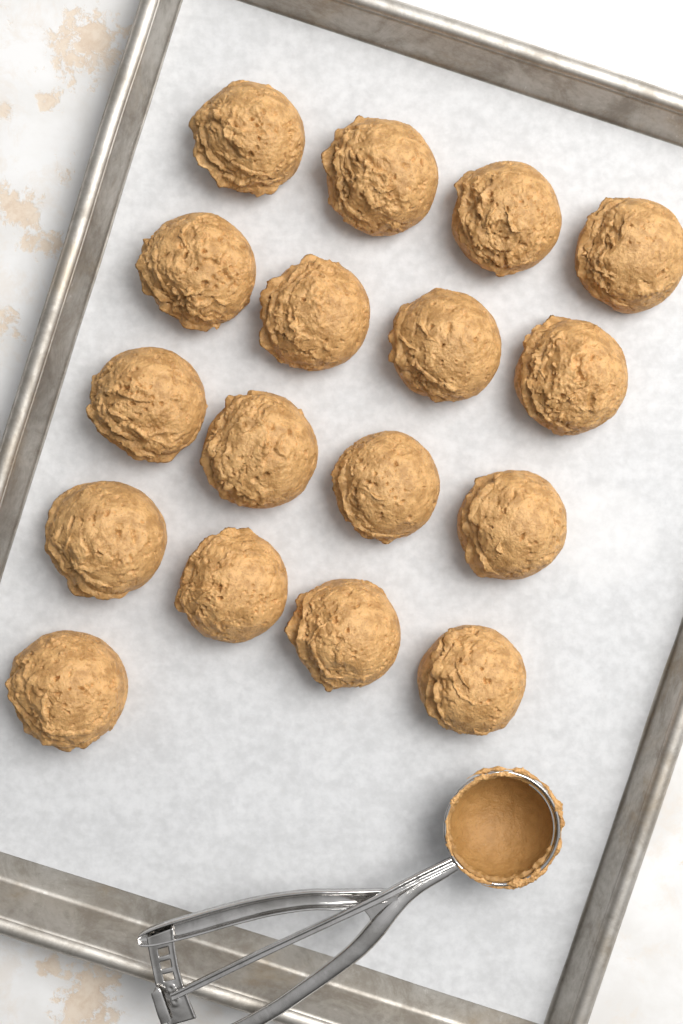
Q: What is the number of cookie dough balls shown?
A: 17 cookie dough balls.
